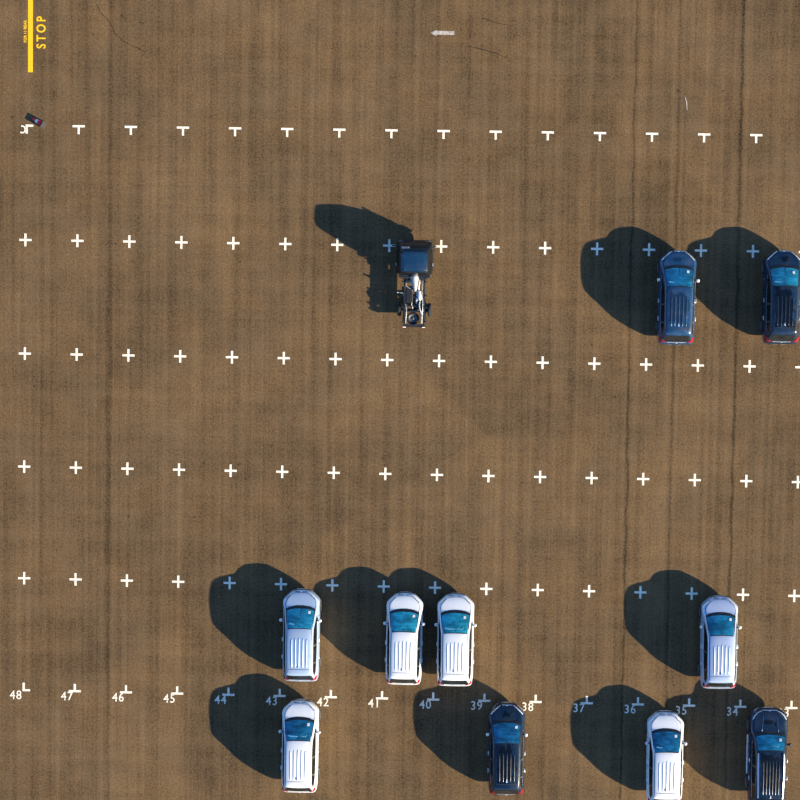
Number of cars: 10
